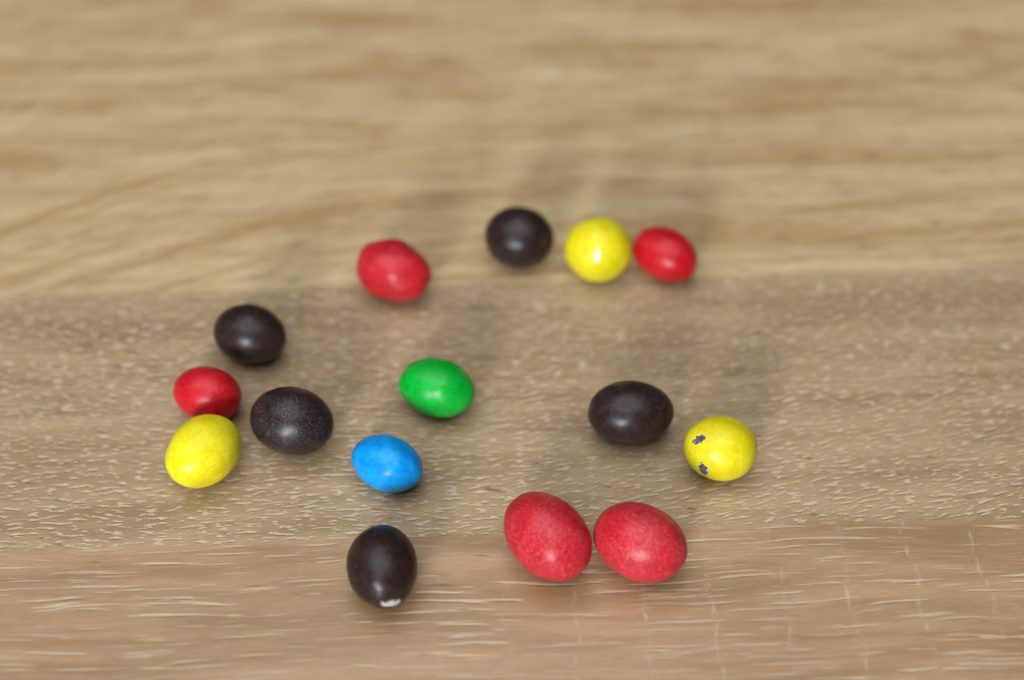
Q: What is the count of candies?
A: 15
